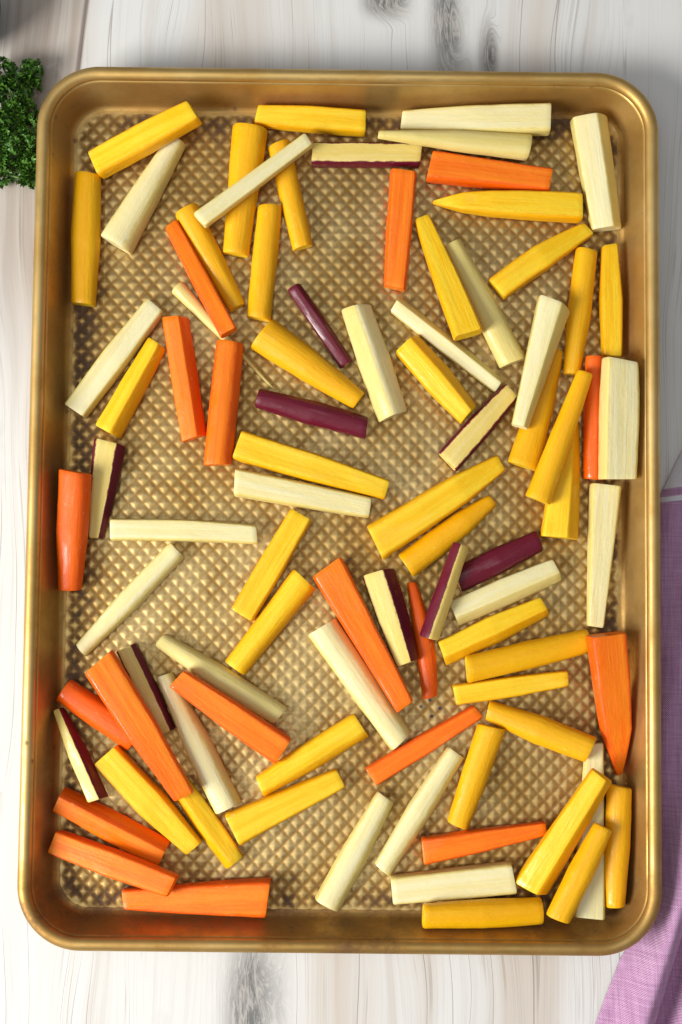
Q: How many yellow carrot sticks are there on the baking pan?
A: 36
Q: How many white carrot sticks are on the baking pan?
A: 24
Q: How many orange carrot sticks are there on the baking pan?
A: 18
